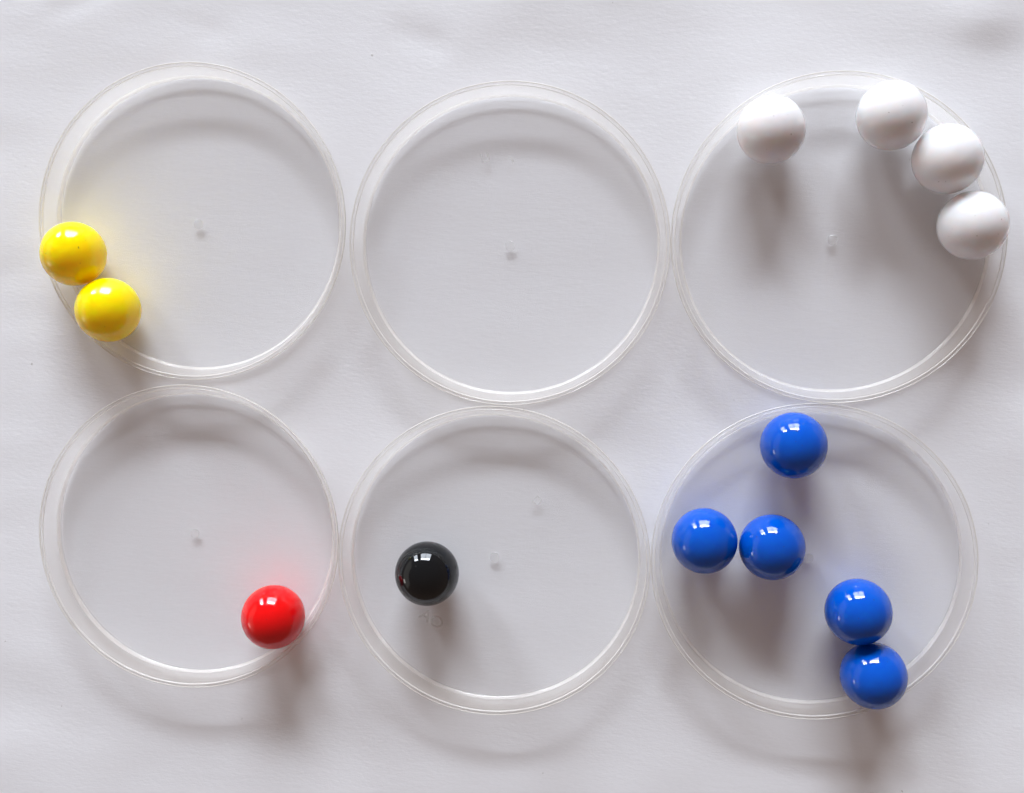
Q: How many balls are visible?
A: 13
